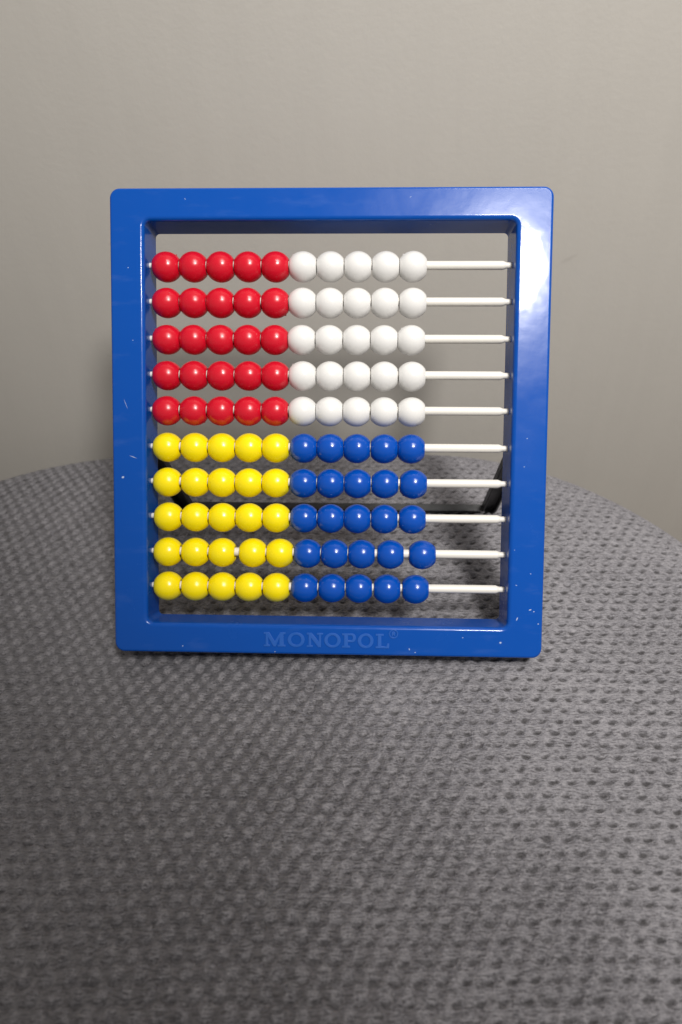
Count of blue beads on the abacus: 25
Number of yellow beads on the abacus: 25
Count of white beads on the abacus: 25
